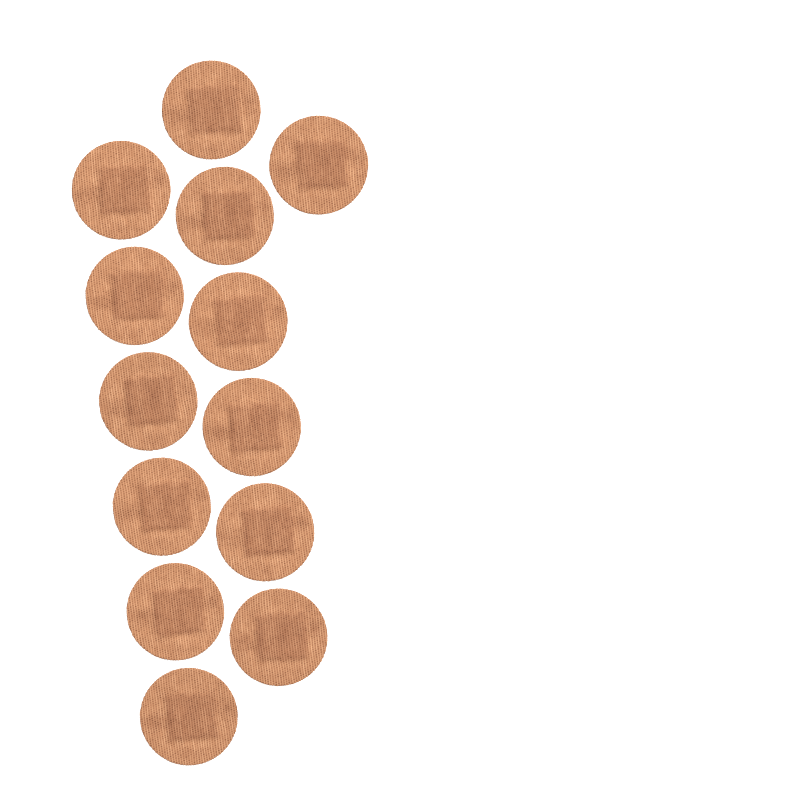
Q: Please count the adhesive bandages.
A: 13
